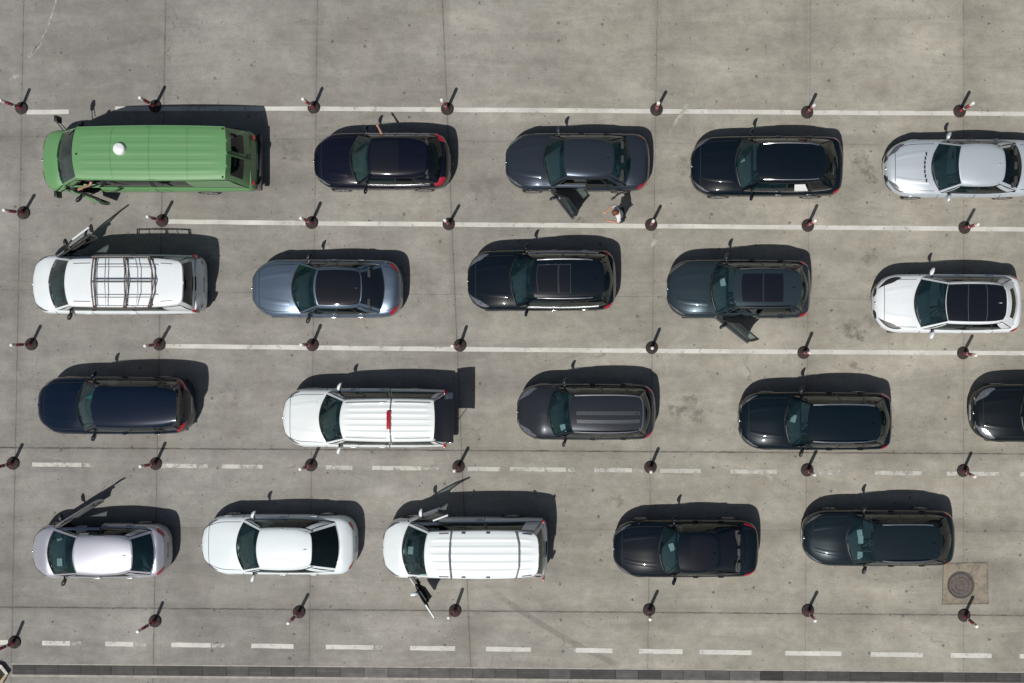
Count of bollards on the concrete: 35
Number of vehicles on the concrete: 20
